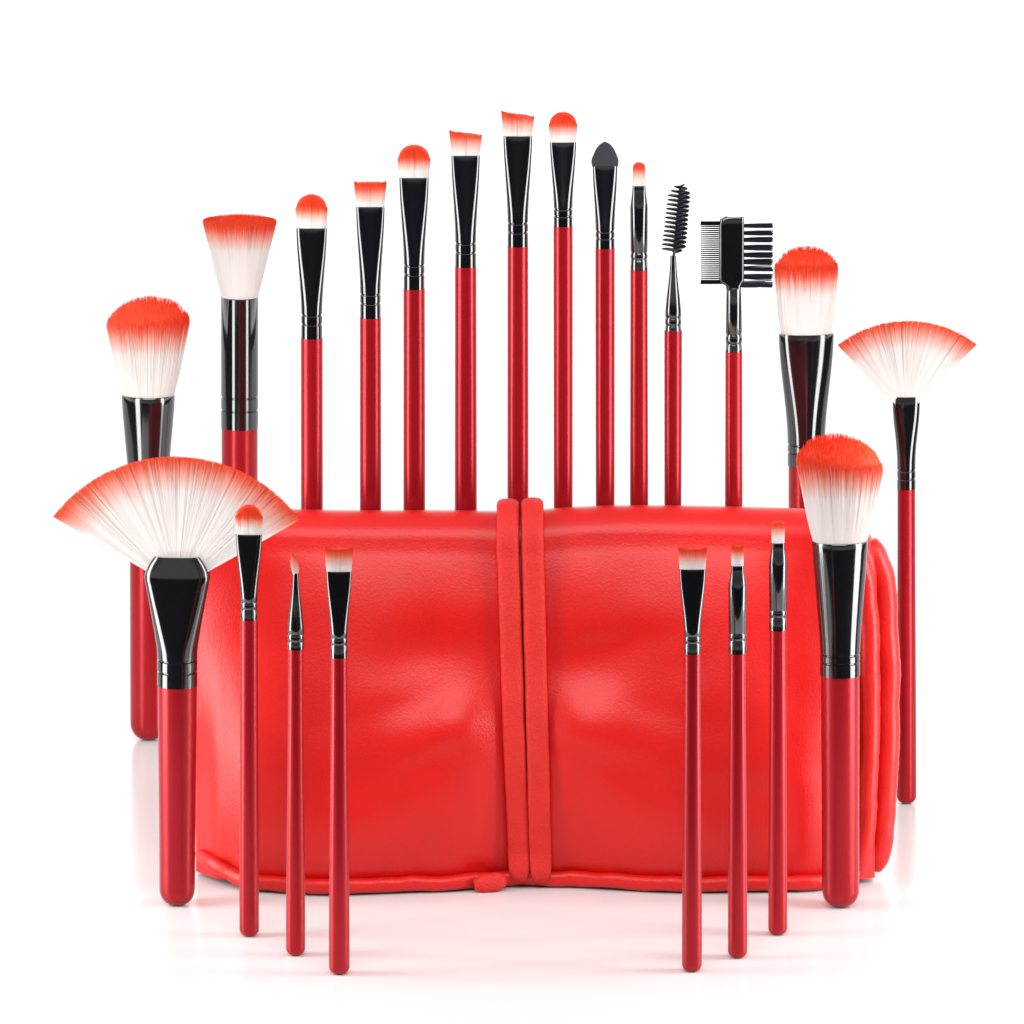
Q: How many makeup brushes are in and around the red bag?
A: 22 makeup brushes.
